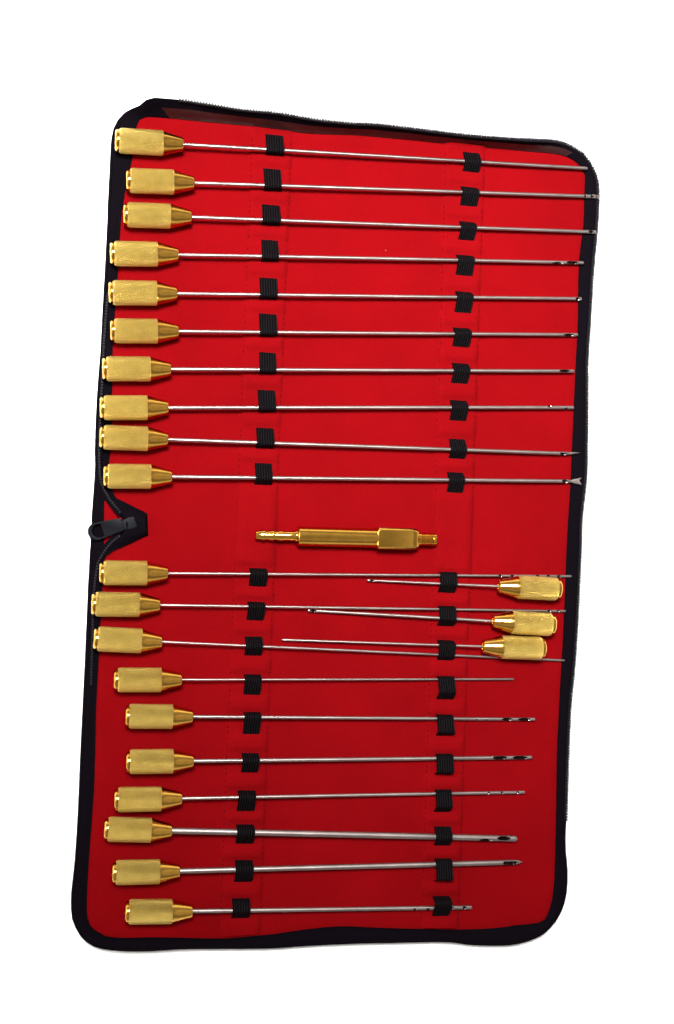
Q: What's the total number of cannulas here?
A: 23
